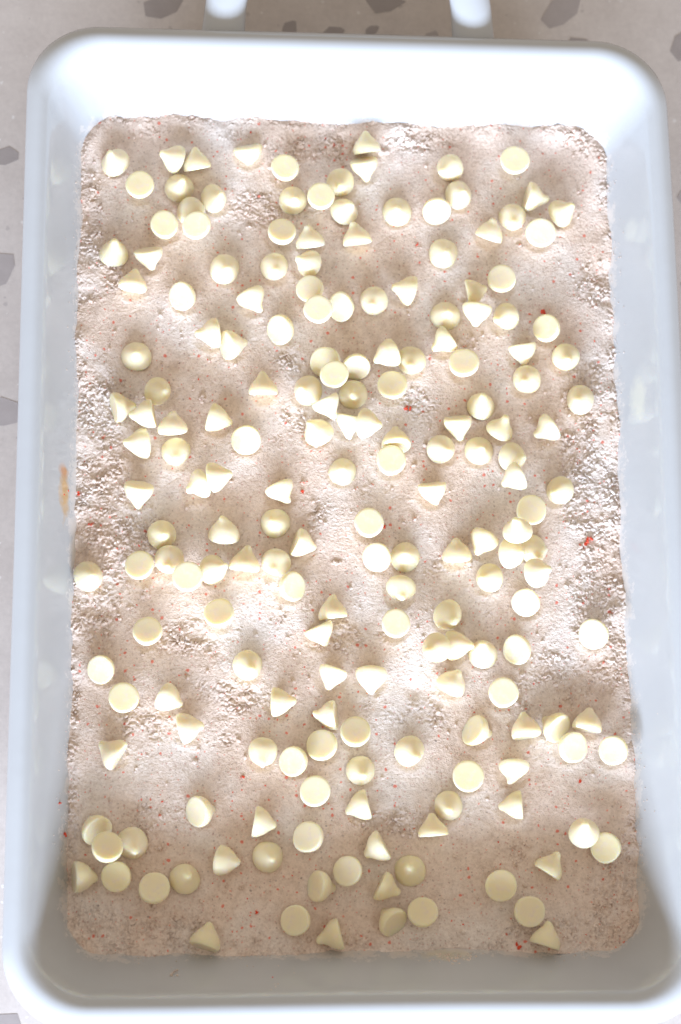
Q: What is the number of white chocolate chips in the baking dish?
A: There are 193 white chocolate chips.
